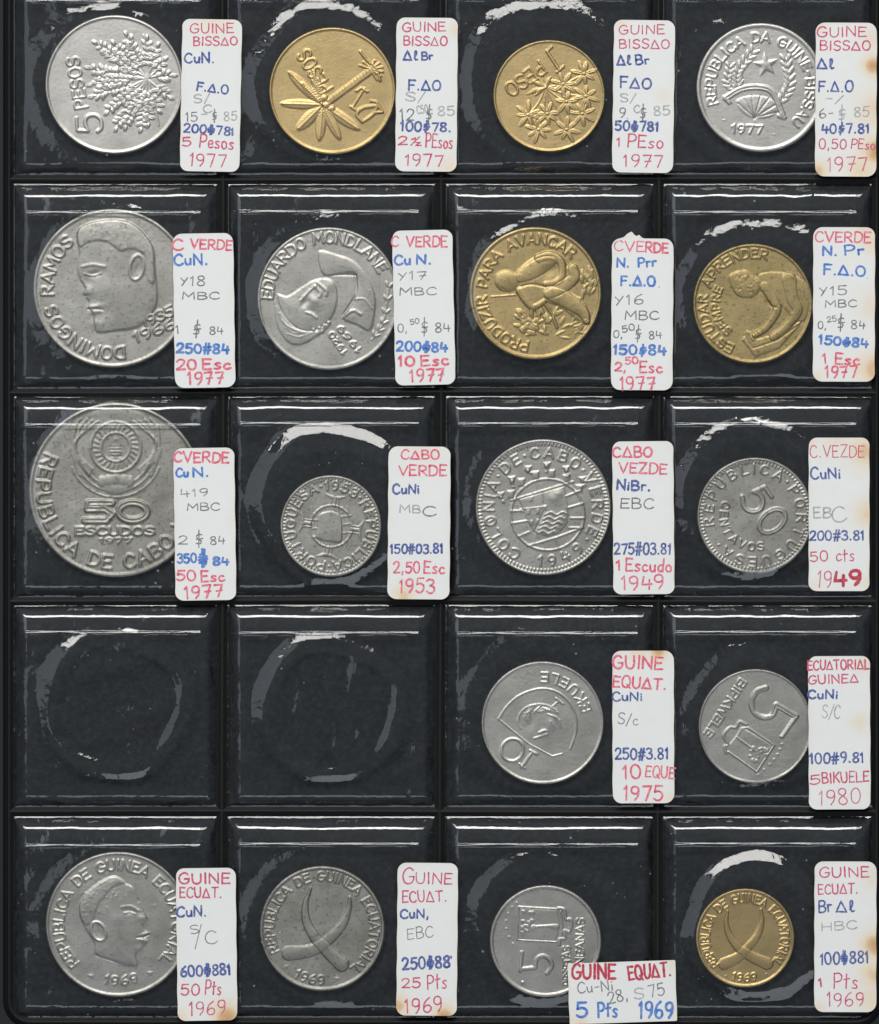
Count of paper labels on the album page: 18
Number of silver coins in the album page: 13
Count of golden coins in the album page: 5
